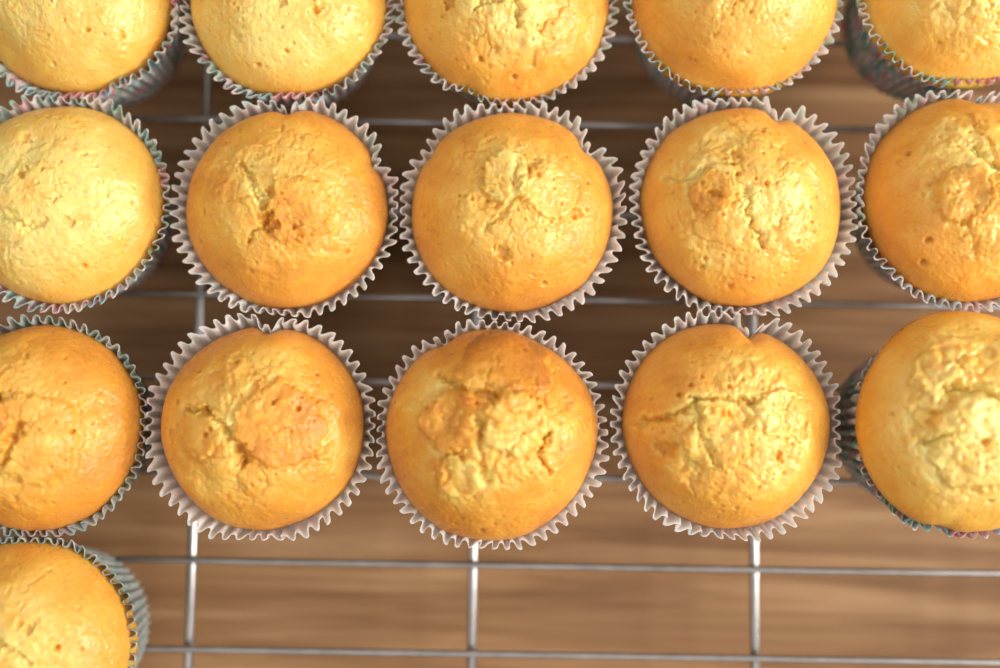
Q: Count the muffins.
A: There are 16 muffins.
